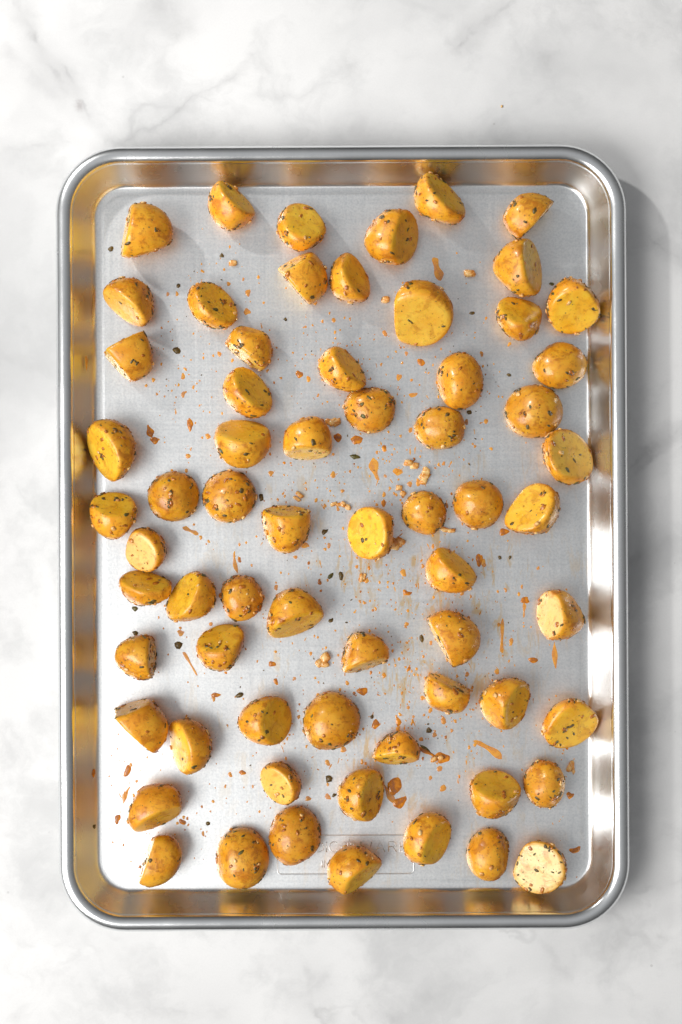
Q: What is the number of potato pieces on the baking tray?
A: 66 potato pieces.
